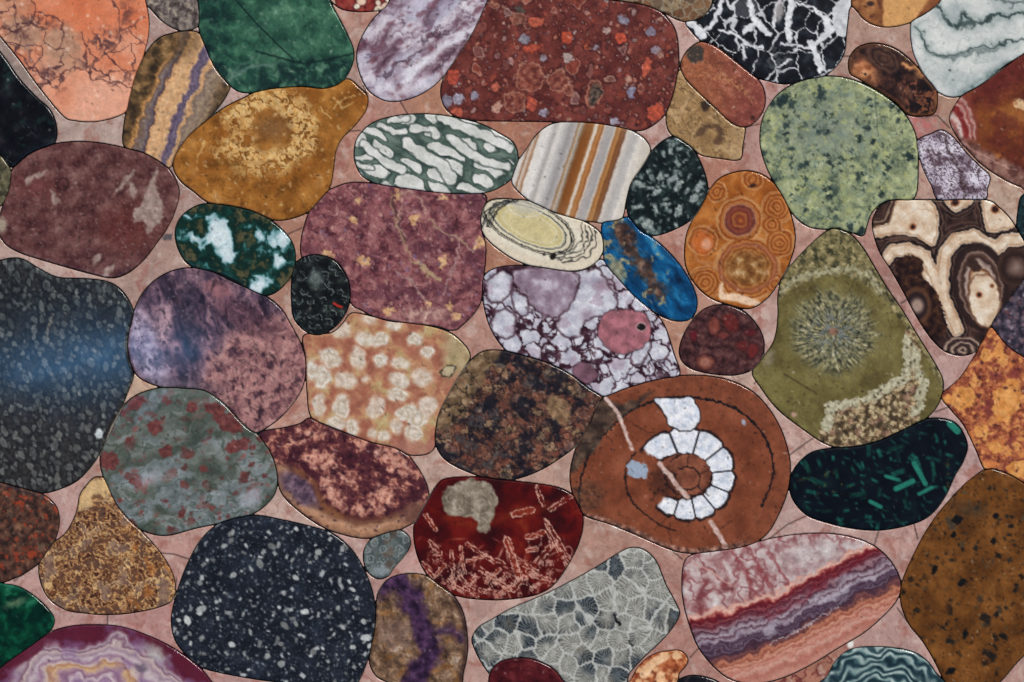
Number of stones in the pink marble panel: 60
